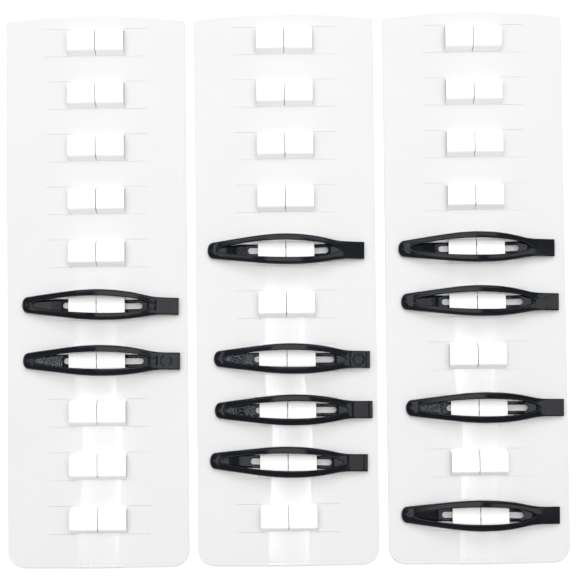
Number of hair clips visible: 10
